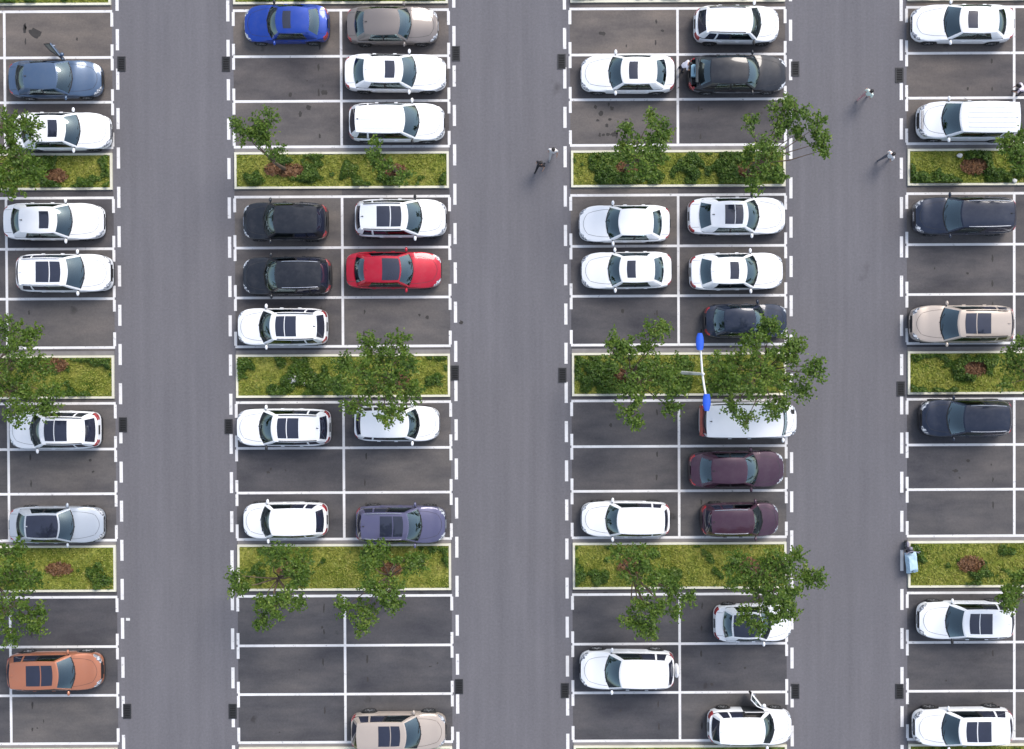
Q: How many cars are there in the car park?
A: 43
